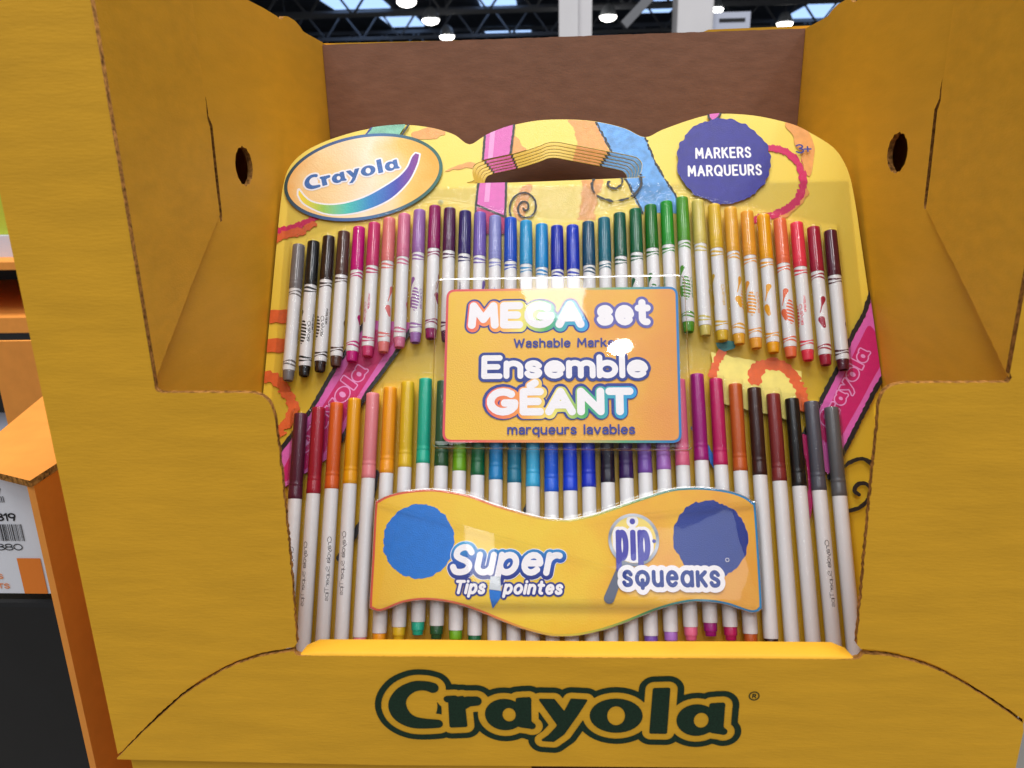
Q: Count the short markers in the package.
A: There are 35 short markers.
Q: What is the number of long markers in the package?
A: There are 30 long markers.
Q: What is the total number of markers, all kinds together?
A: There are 65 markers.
